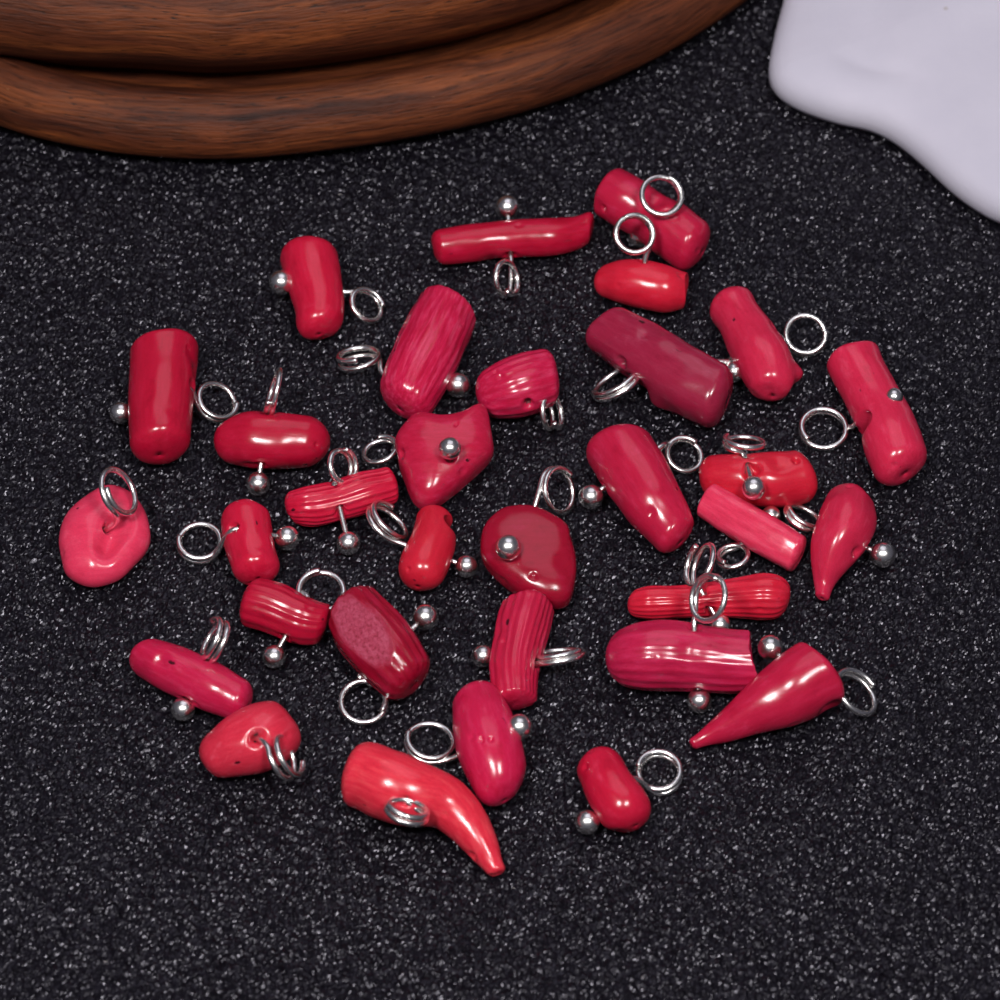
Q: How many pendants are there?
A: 32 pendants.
